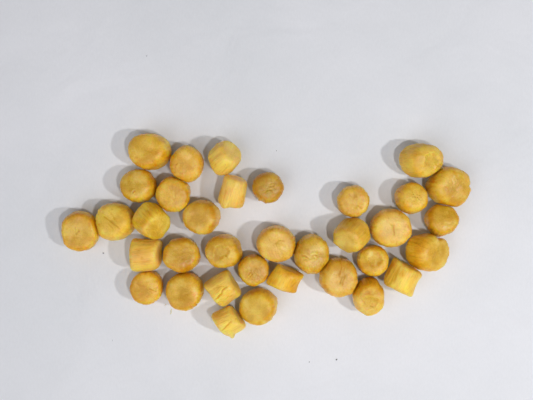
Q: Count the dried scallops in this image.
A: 35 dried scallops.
